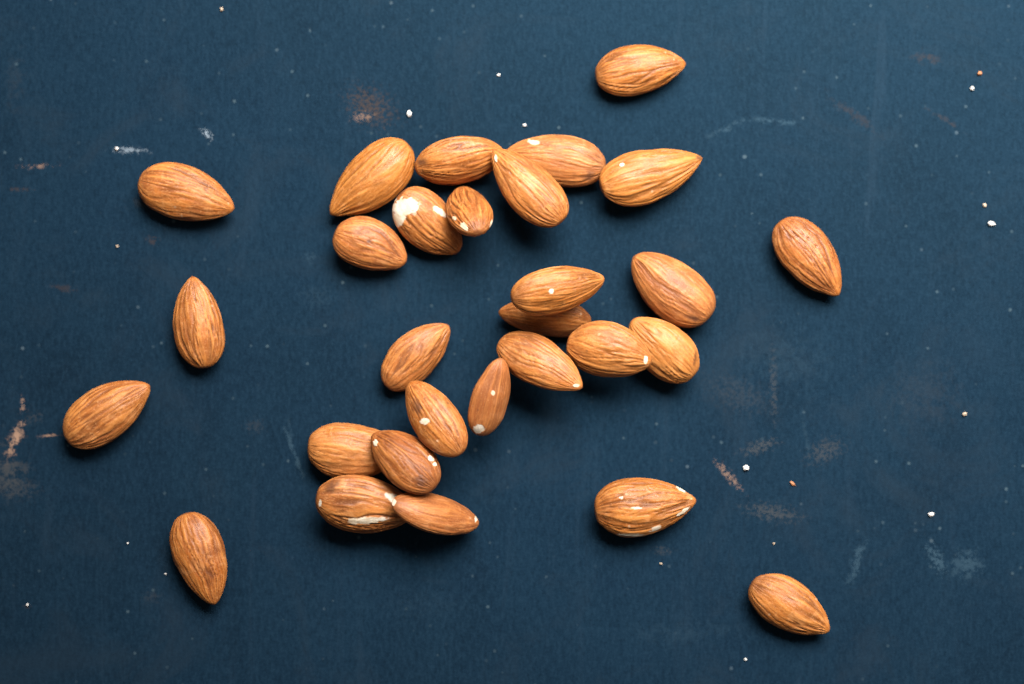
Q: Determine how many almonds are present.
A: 29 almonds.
